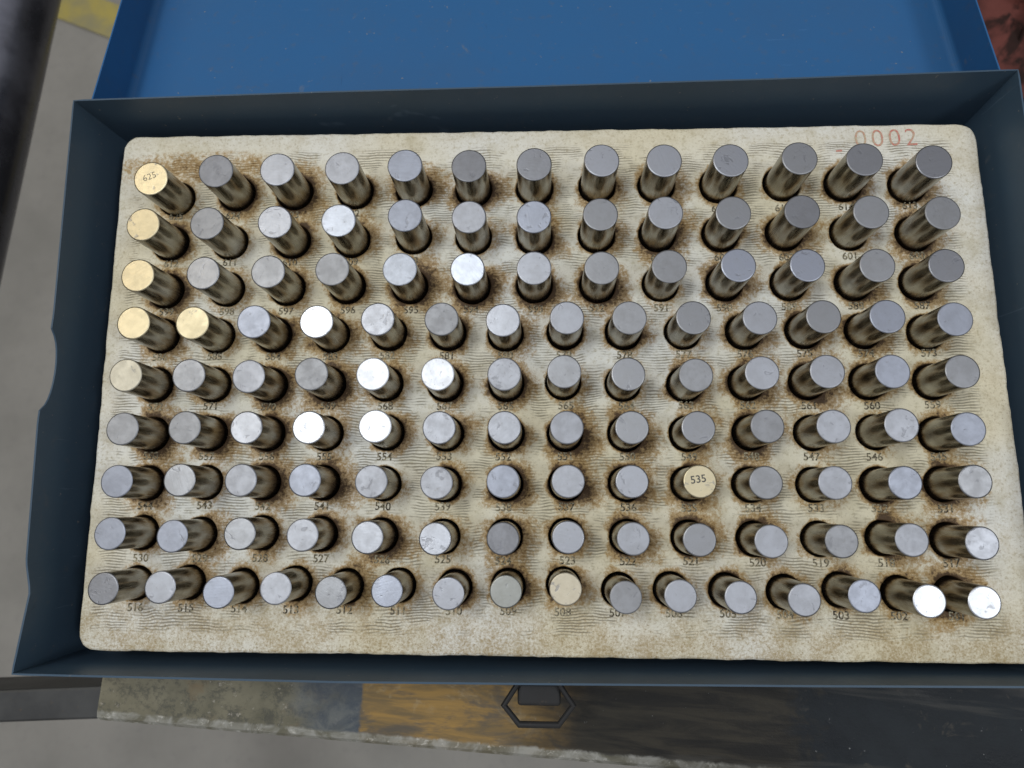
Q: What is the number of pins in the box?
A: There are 125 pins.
